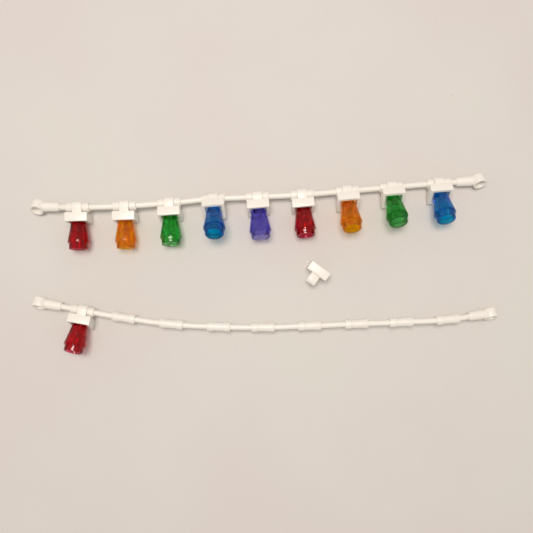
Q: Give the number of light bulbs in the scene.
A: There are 10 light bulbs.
